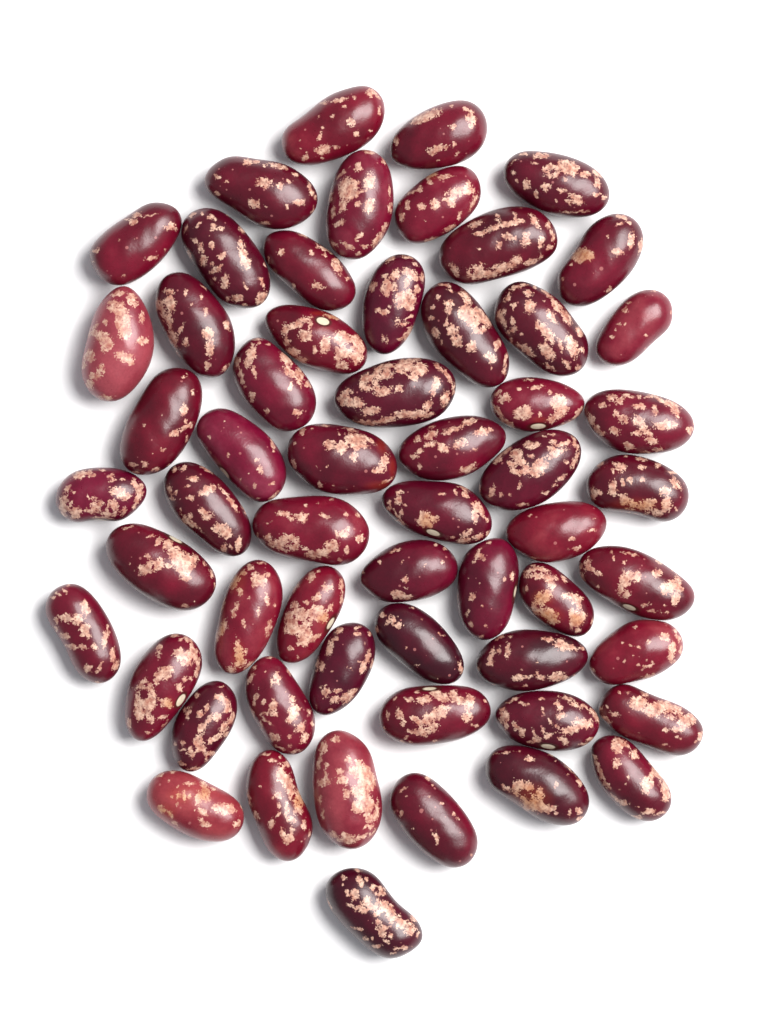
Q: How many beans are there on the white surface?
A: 58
